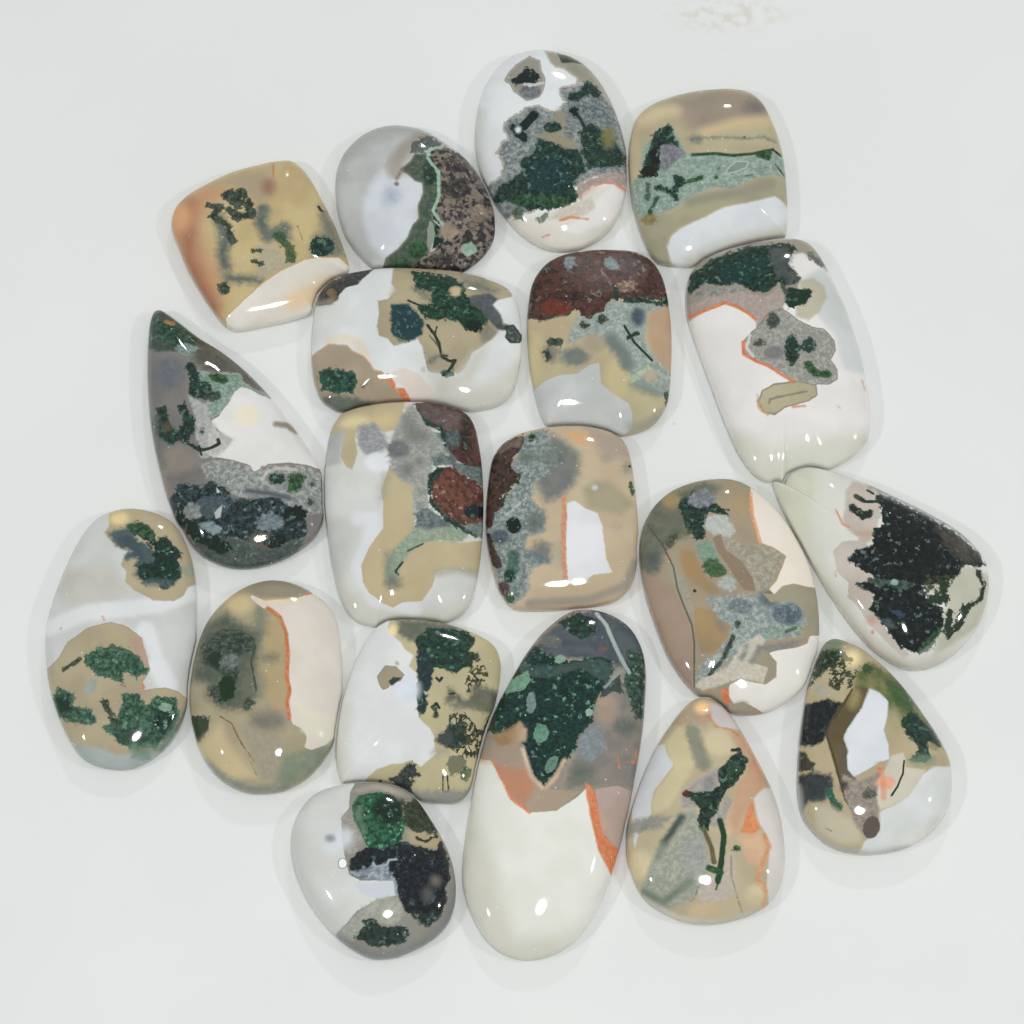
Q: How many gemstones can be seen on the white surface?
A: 19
